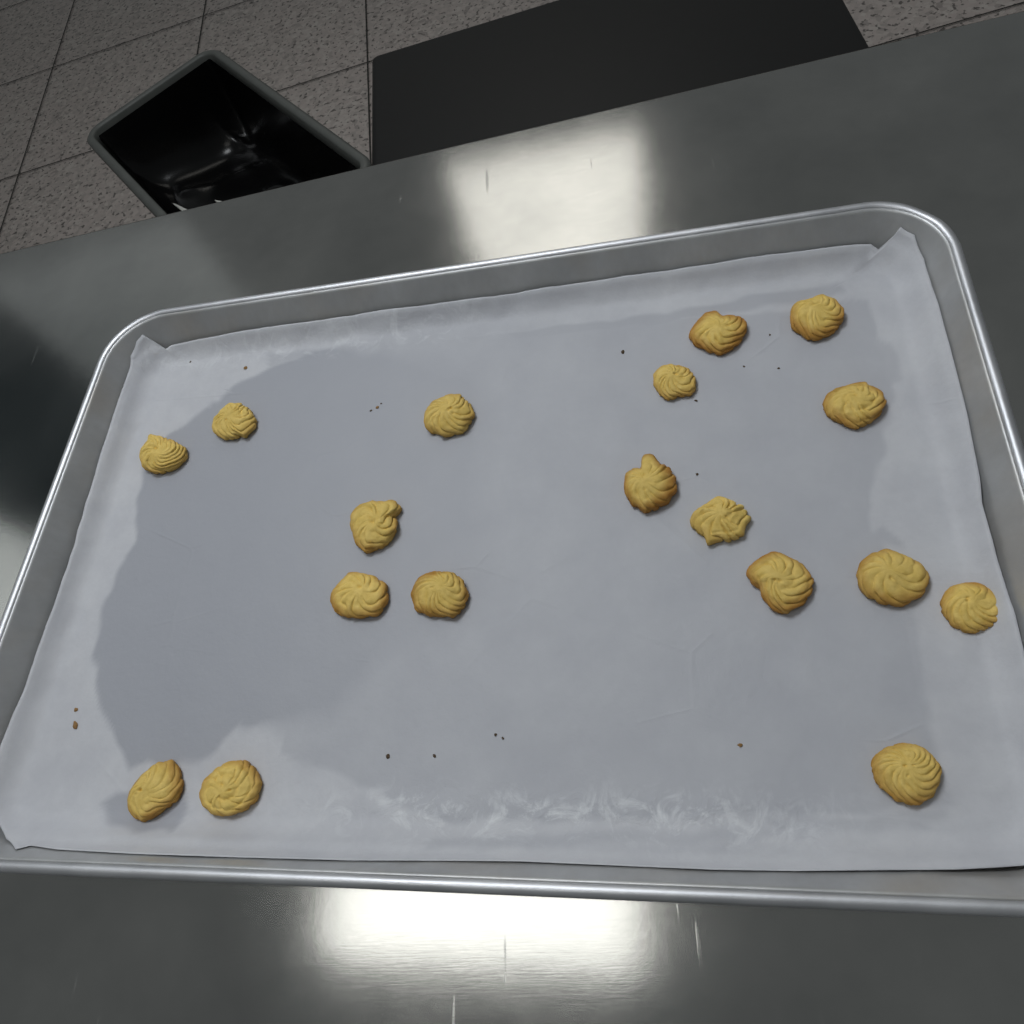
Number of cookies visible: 18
